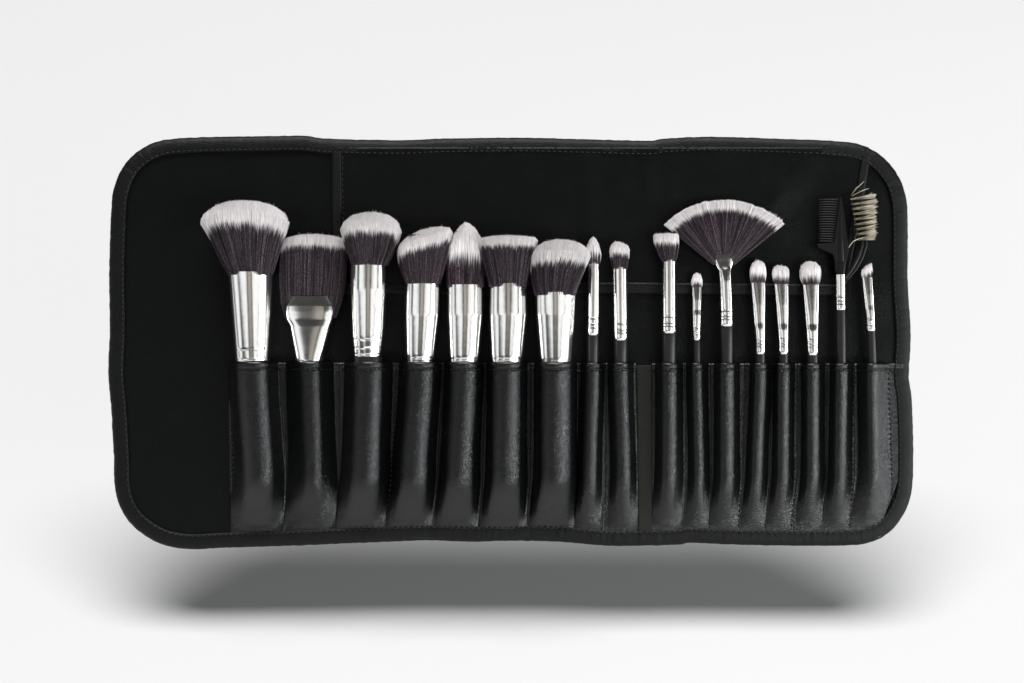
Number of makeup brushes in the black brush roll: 17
